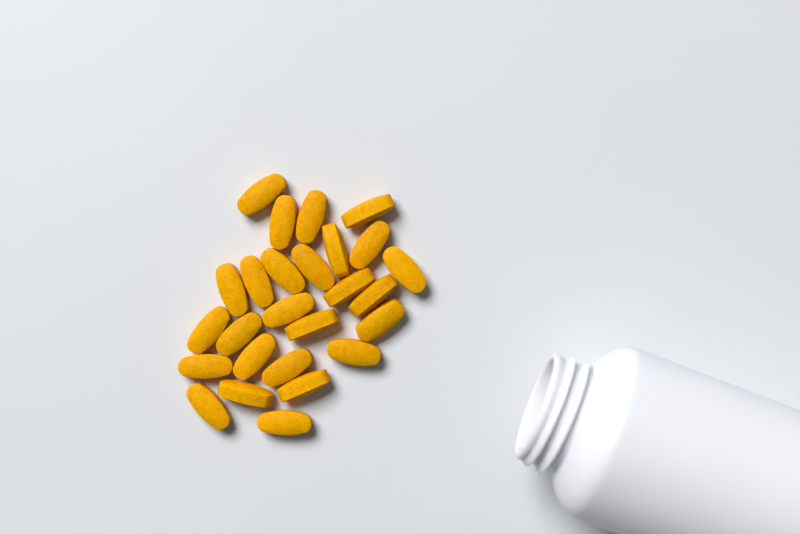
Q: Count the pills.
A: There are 26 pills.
